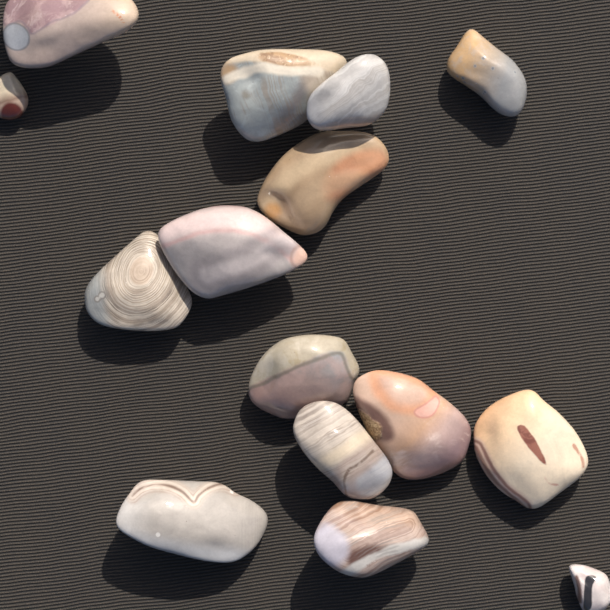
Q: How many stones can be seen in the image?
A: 15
